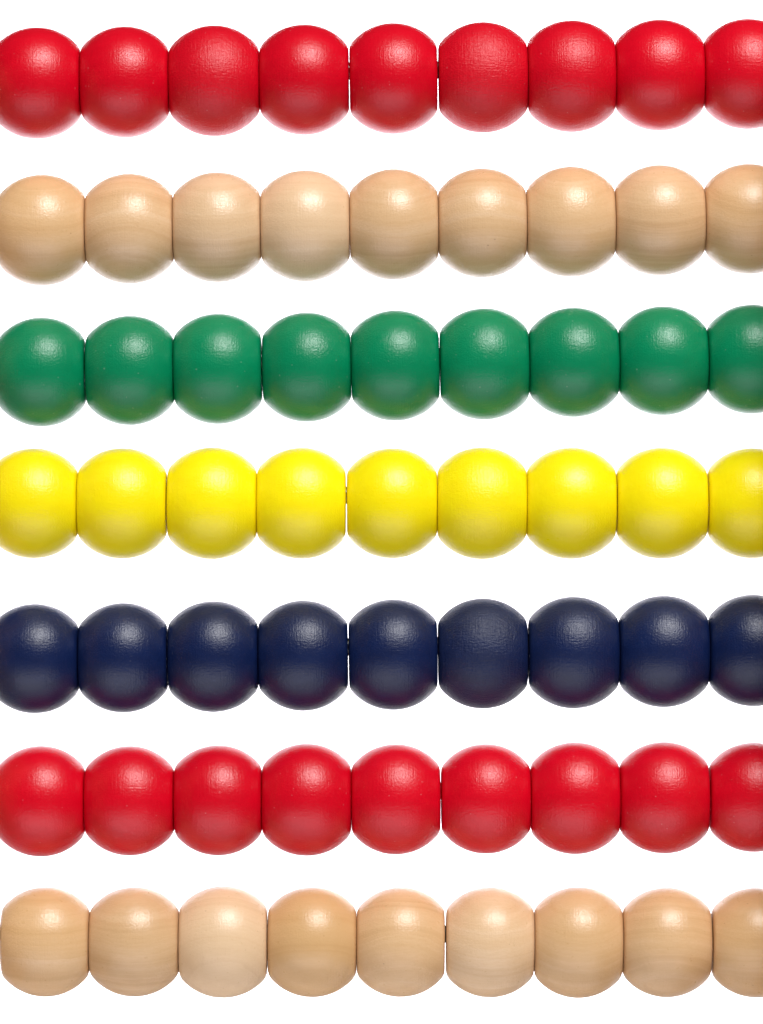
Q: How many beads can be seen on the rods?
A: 63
